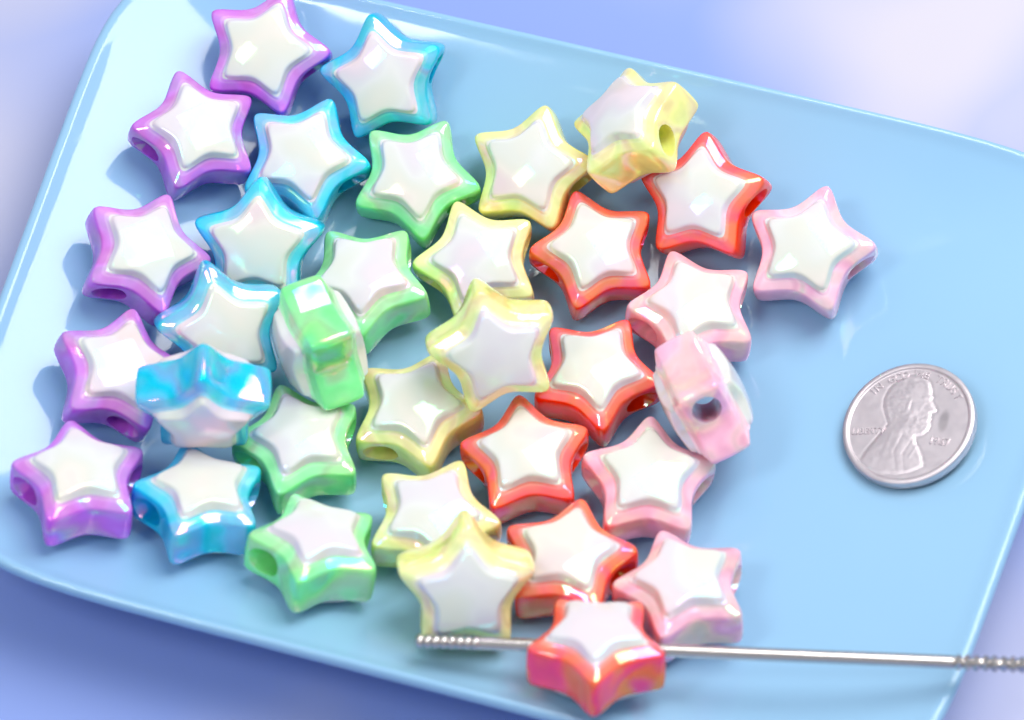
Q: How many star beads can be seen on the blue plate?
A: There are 34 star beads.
